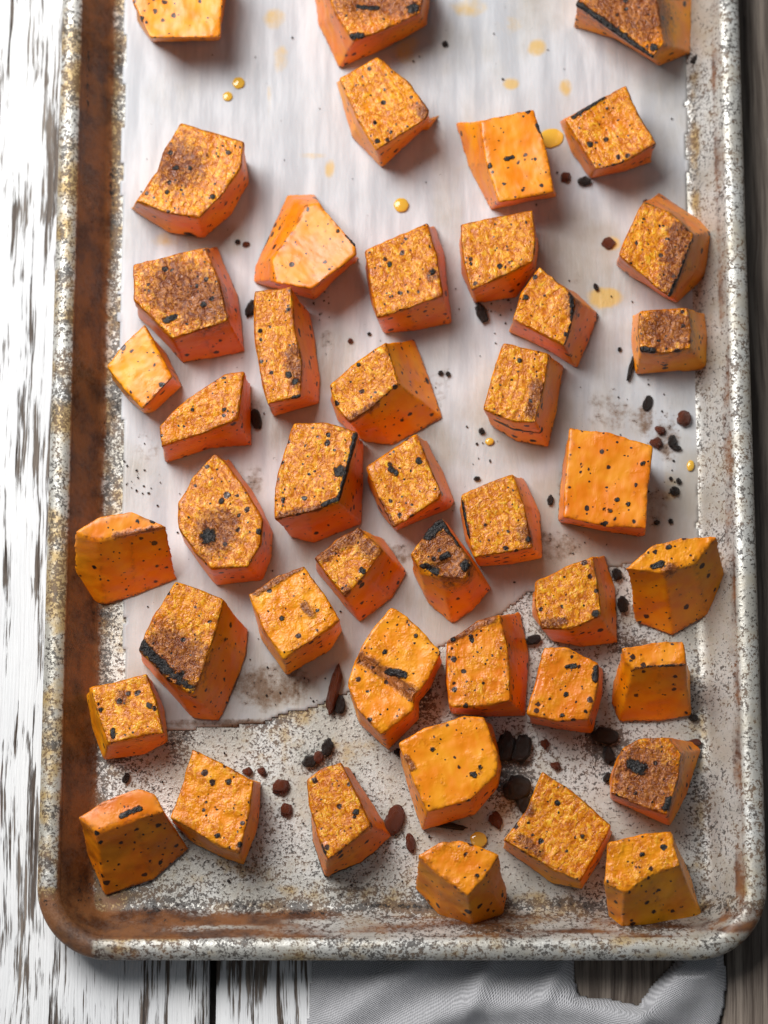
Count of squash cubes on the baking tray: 44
